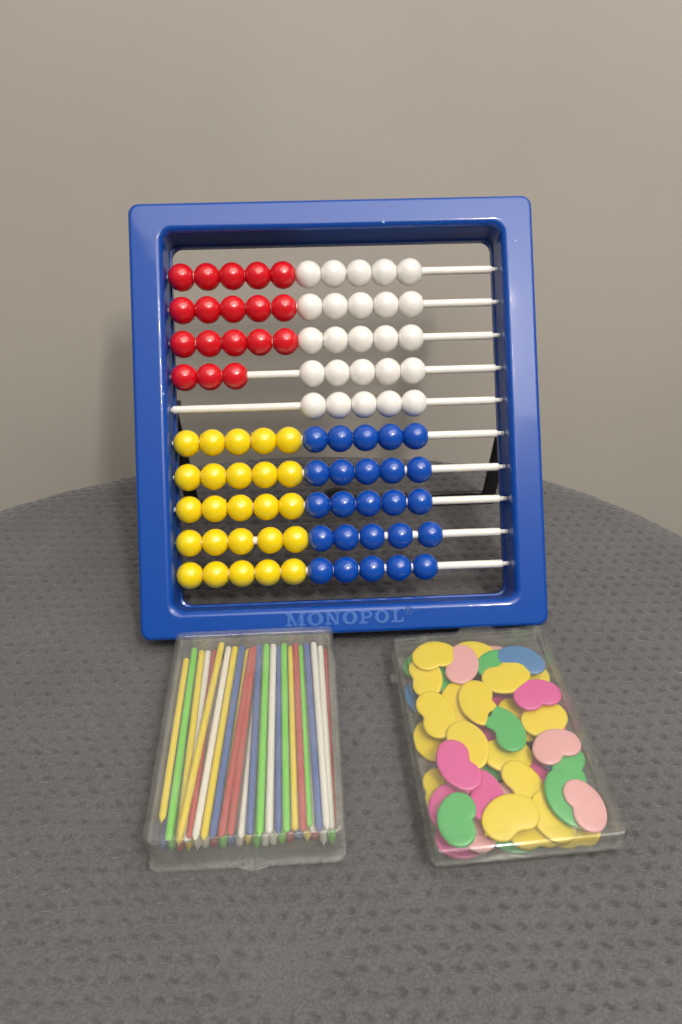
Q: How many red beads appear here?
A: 18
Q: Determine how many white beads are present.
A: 25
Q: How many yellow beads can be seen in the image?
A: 25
